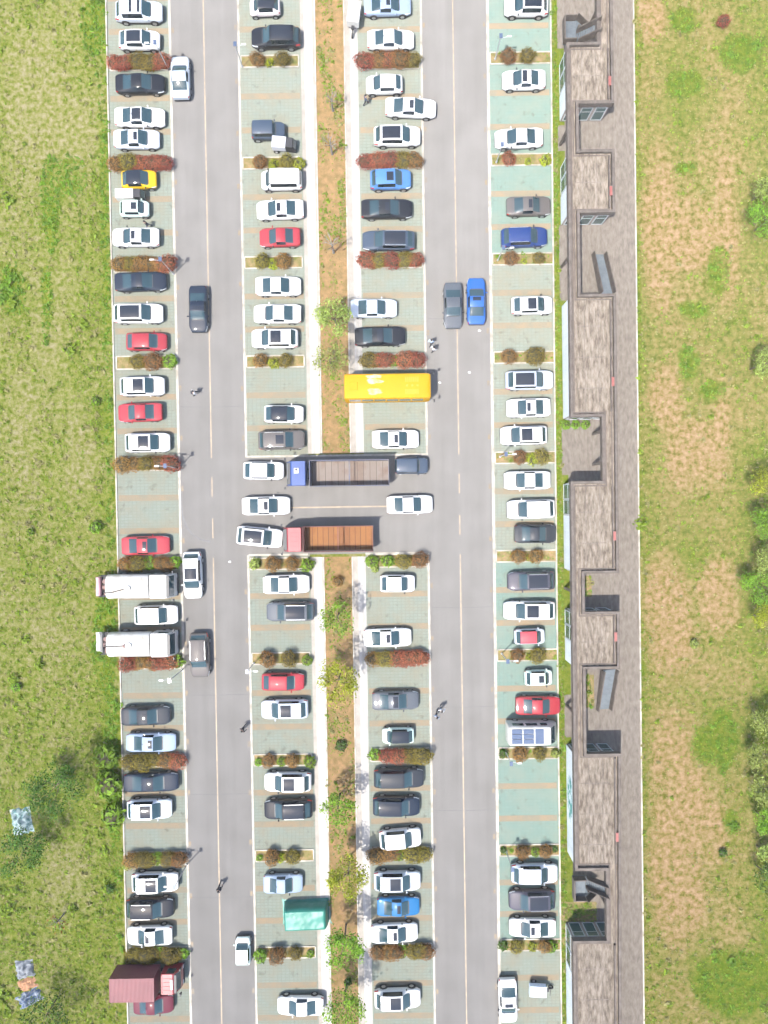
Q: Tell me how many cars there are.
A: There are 98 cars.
